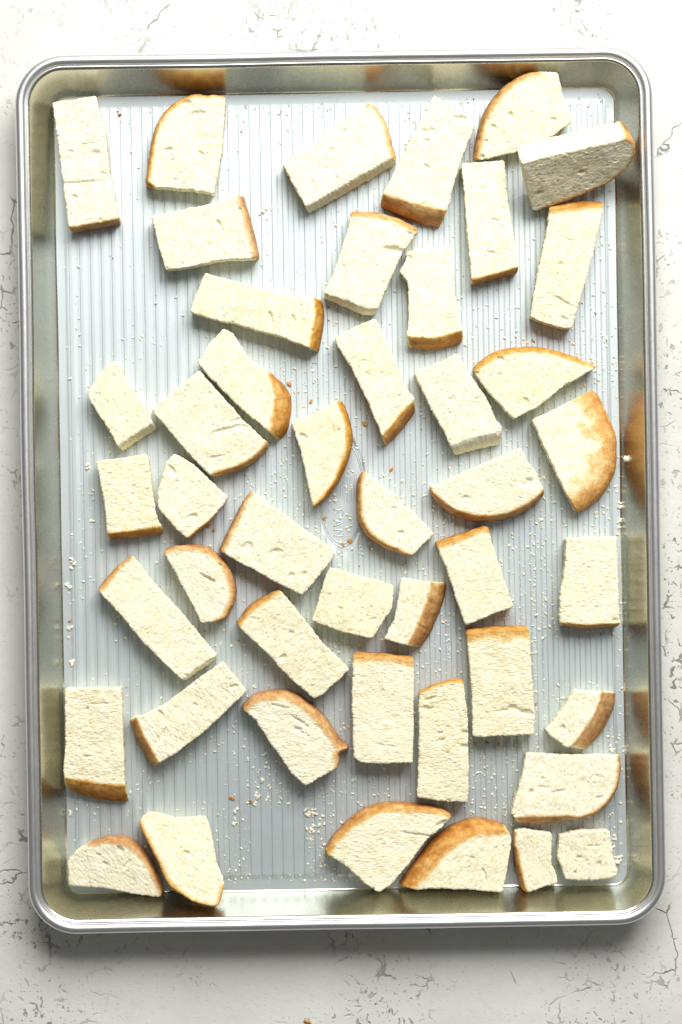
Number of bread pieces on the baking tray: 46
